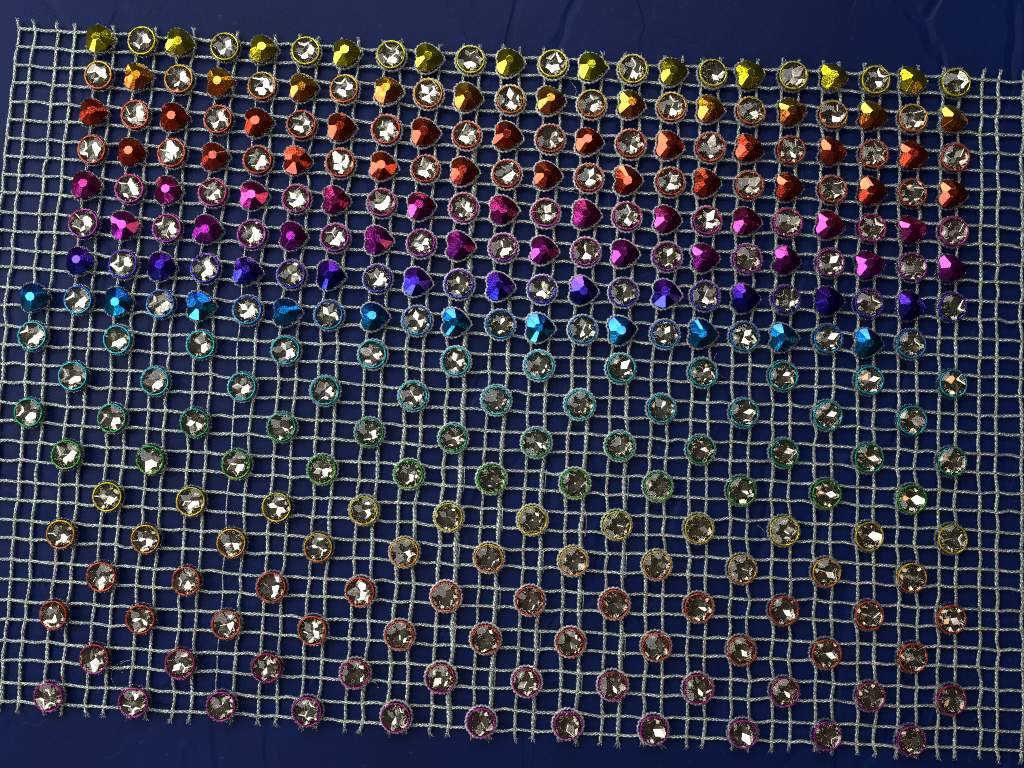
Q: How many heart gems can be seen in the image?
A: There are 88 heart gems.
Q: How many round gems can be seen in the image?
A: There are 200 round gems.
